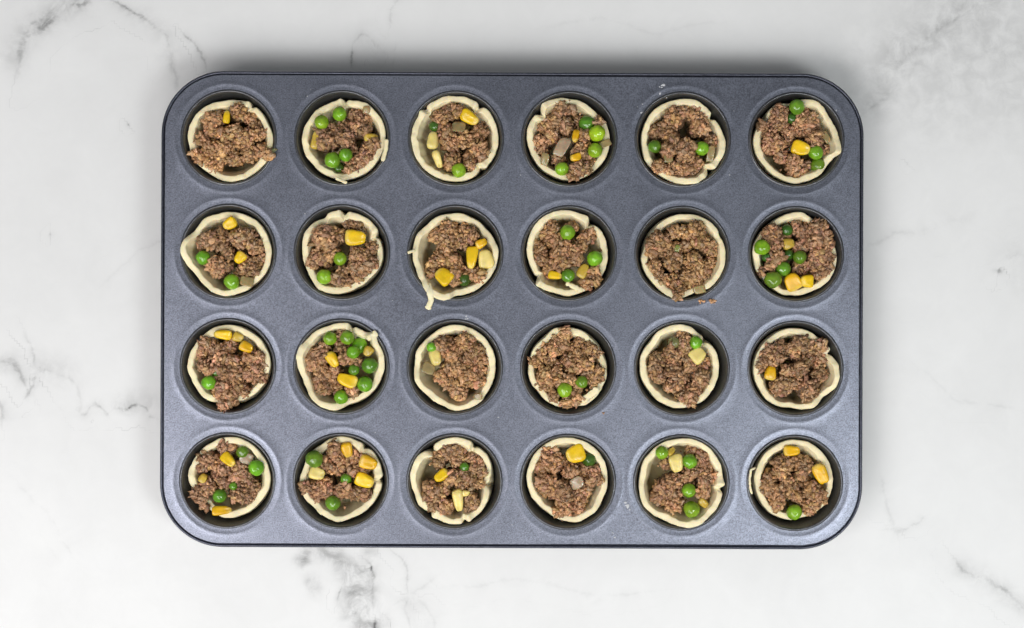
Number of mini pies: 24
